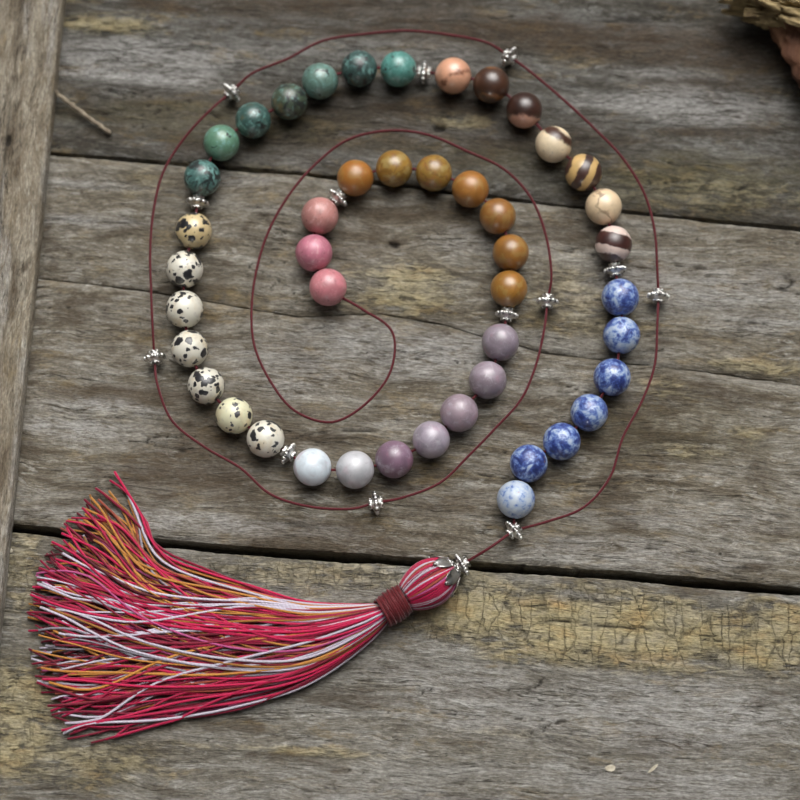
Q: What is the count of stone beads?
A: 45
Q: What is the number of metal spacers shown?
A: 14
